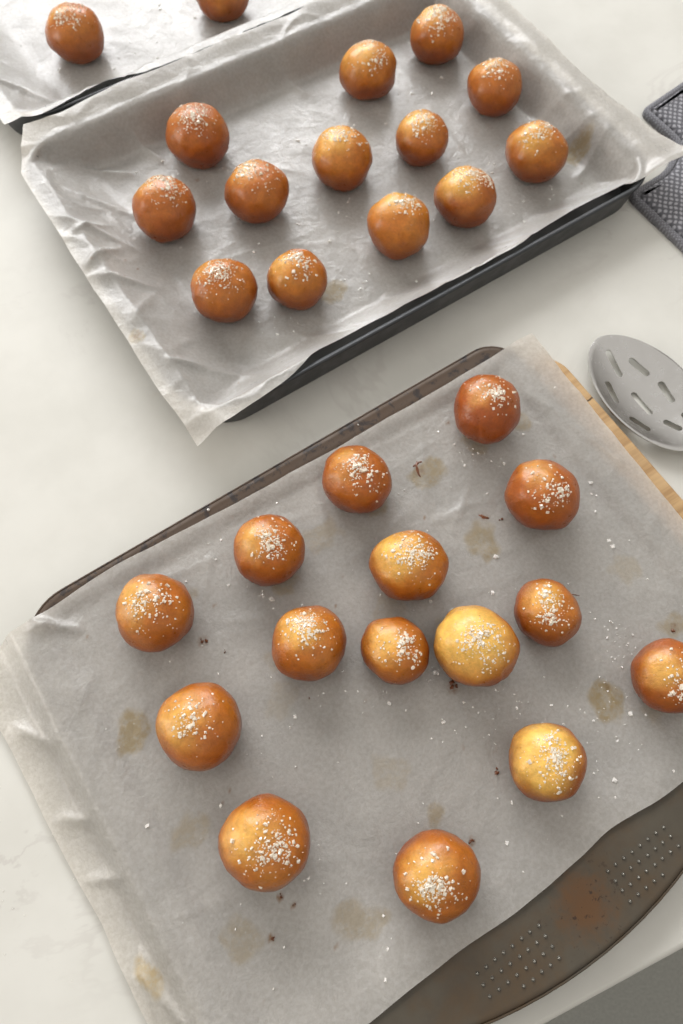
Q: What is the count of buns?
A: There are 30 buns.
